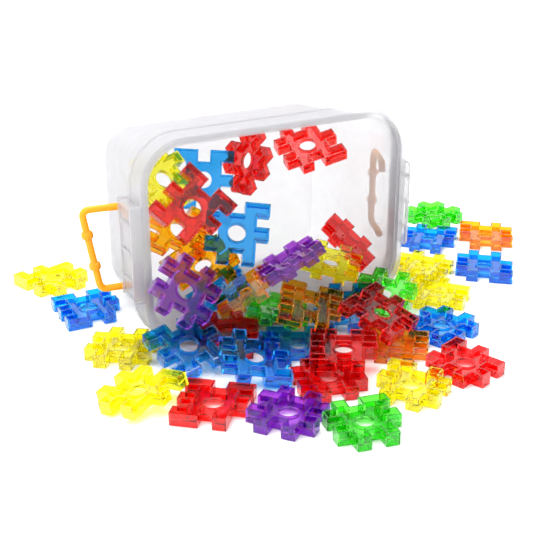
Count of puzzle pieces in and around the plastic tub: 42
